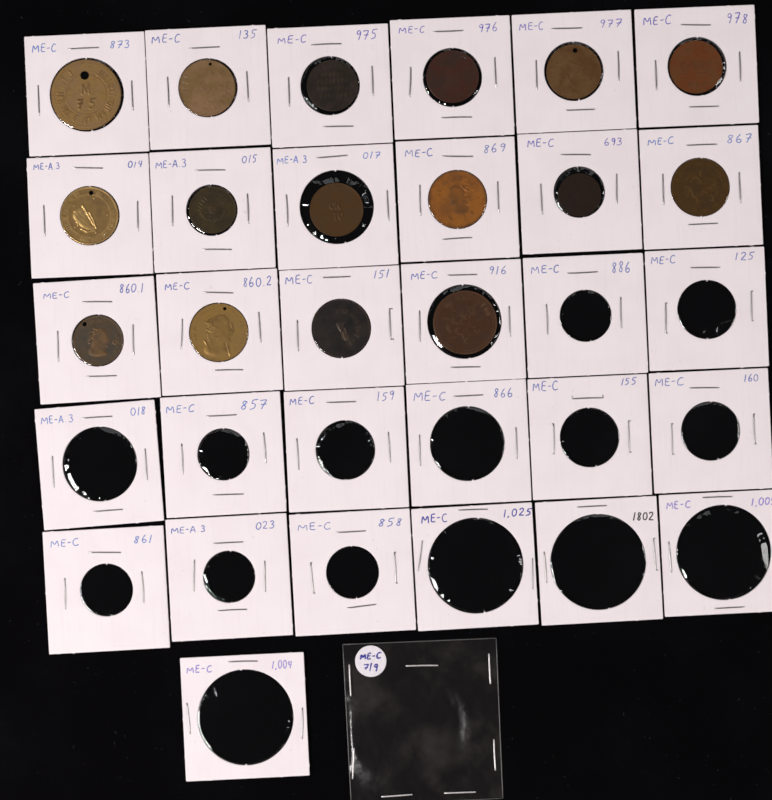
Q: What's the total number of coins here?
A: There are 16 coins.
